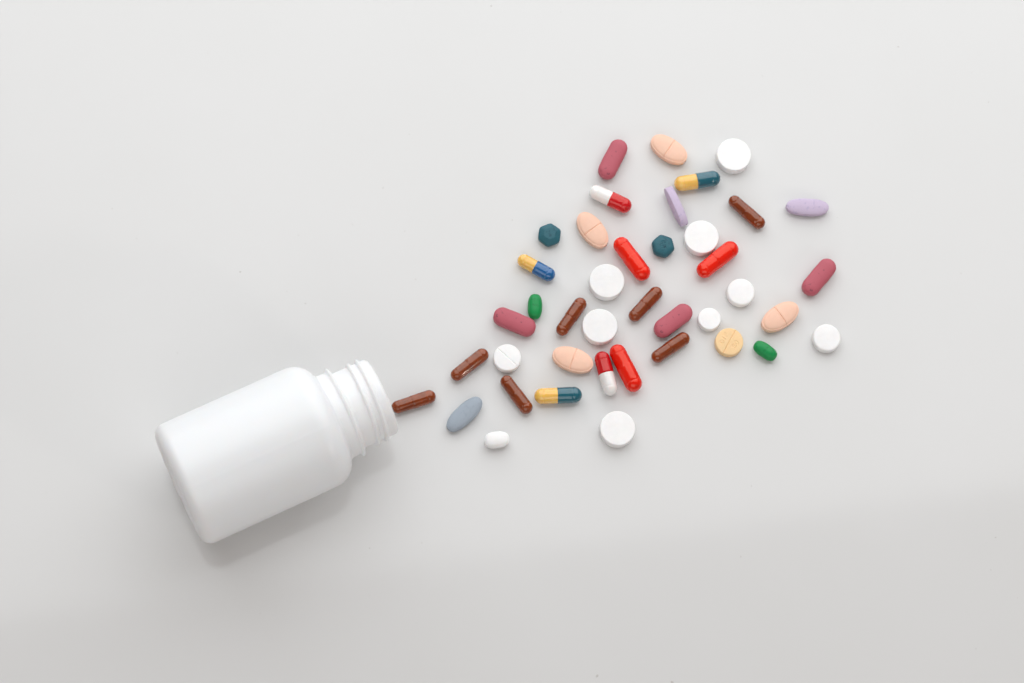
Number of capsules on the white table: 15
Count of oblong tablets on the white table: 14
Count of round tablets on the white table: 10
